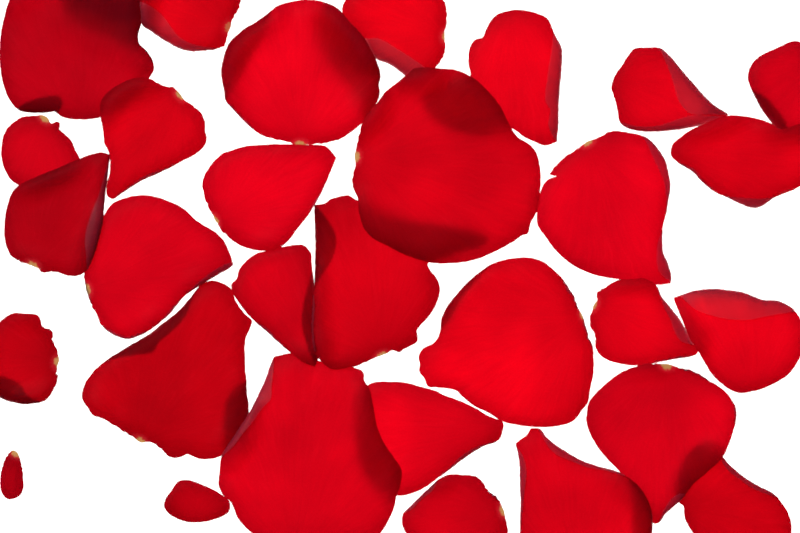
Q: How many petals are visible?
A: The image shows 30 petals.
